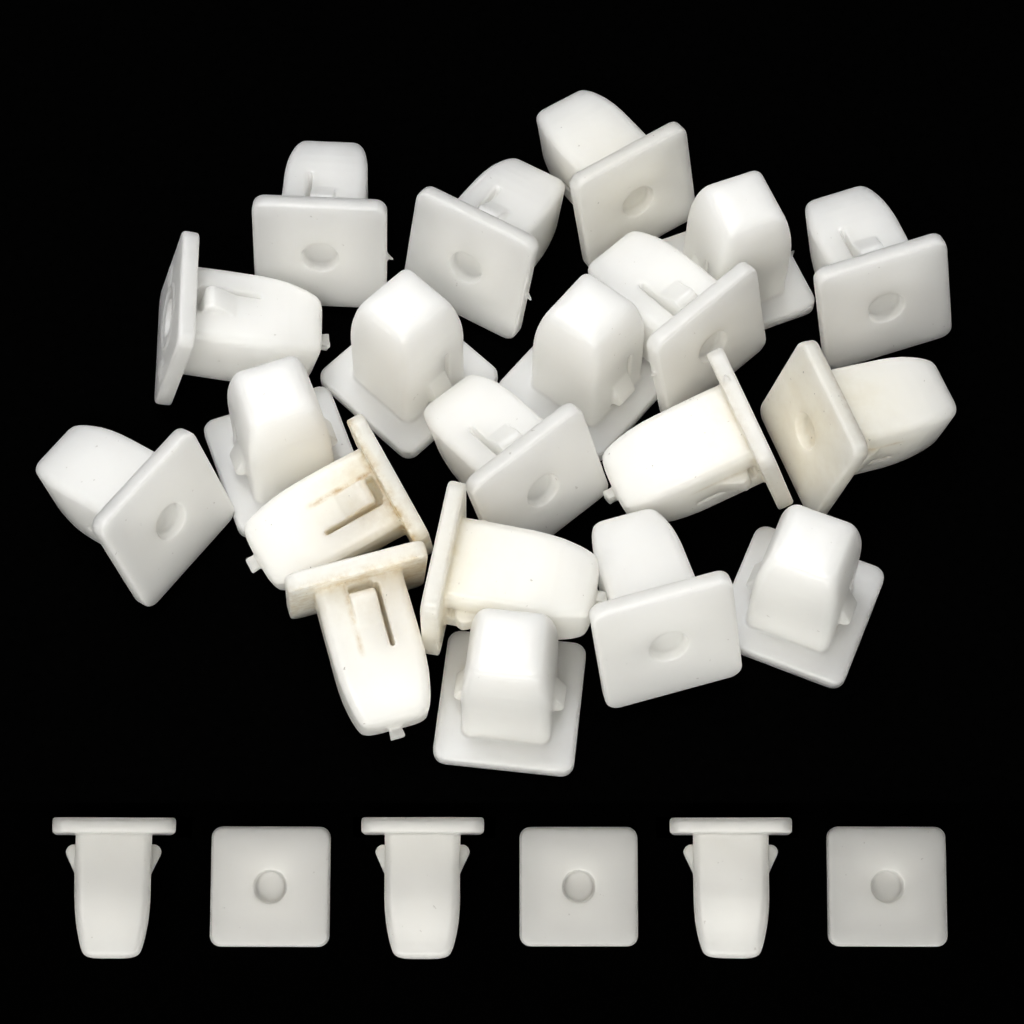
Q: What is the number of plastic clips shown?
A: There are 26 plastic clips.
